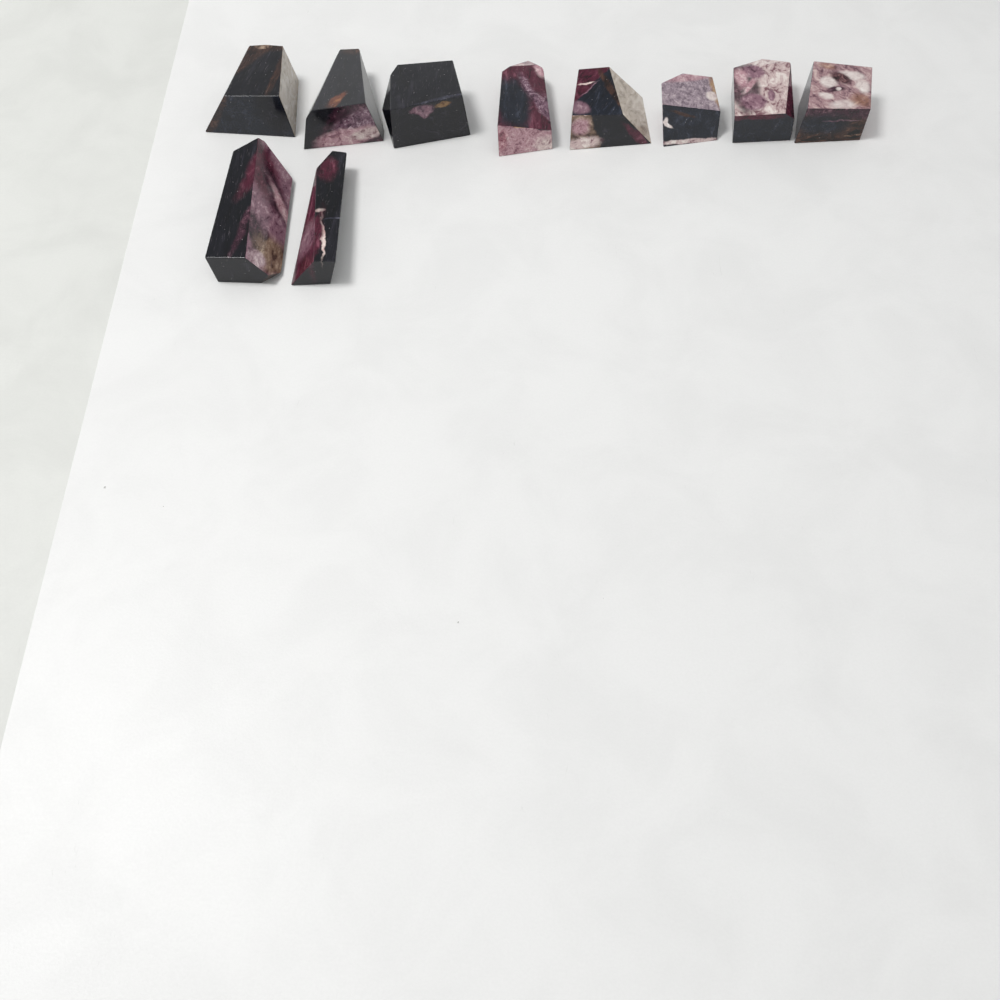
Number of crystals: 10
